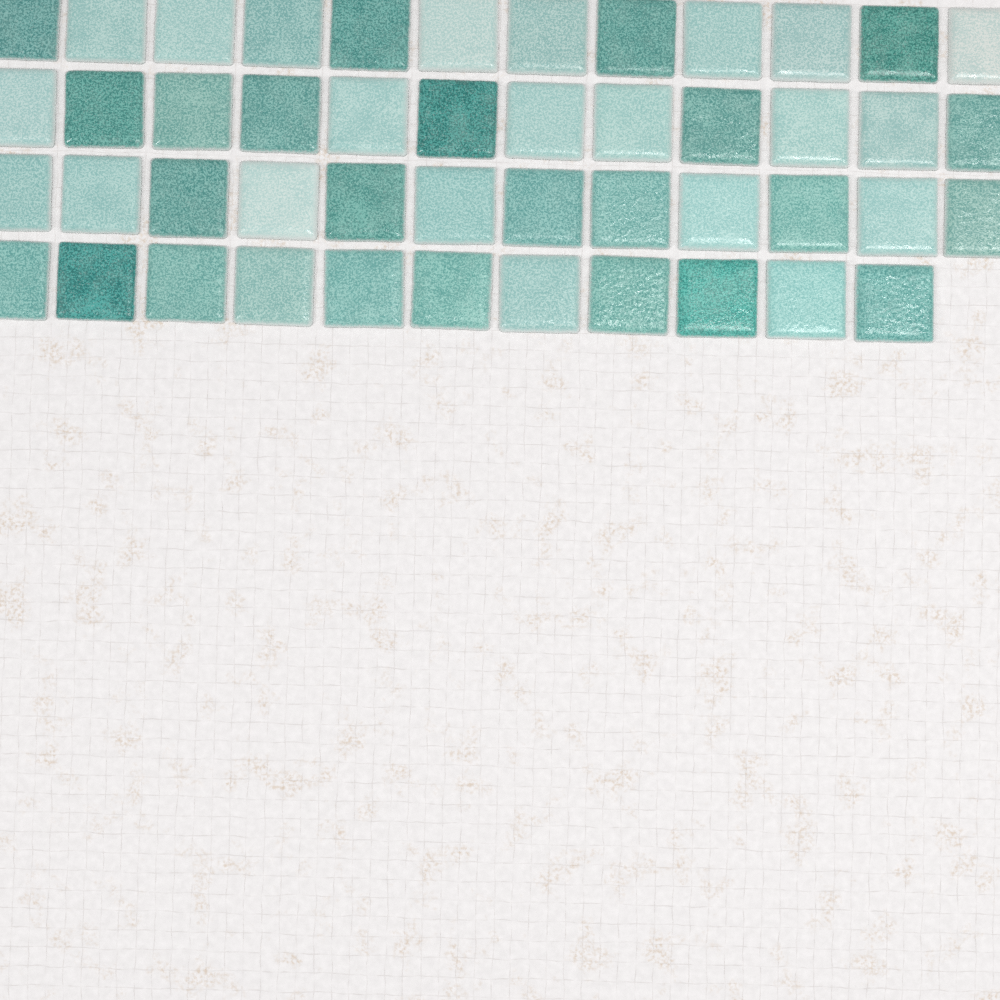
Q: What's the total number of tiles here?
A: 47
